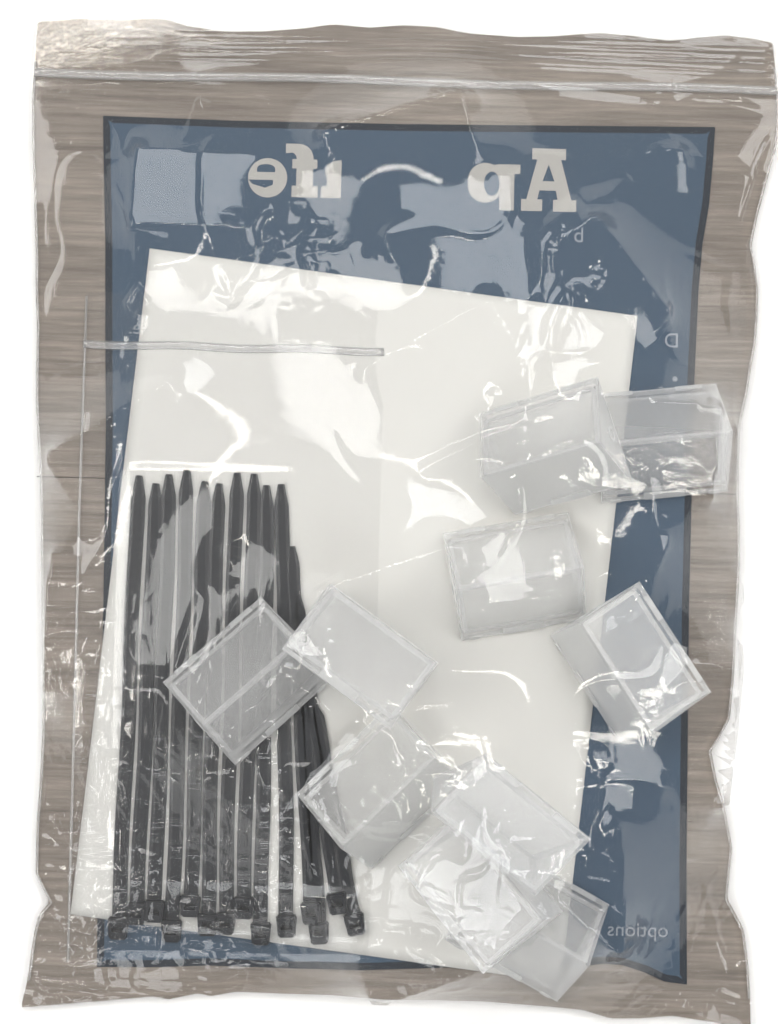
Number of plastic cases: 10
